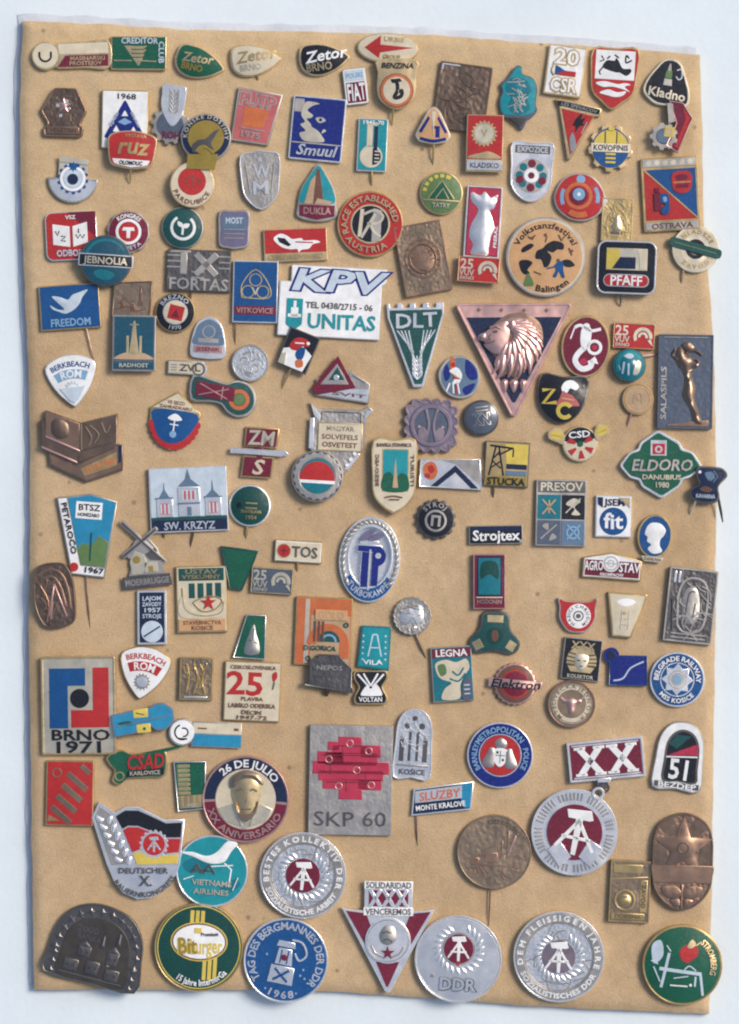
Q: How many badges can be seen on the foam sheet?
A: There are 147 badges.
